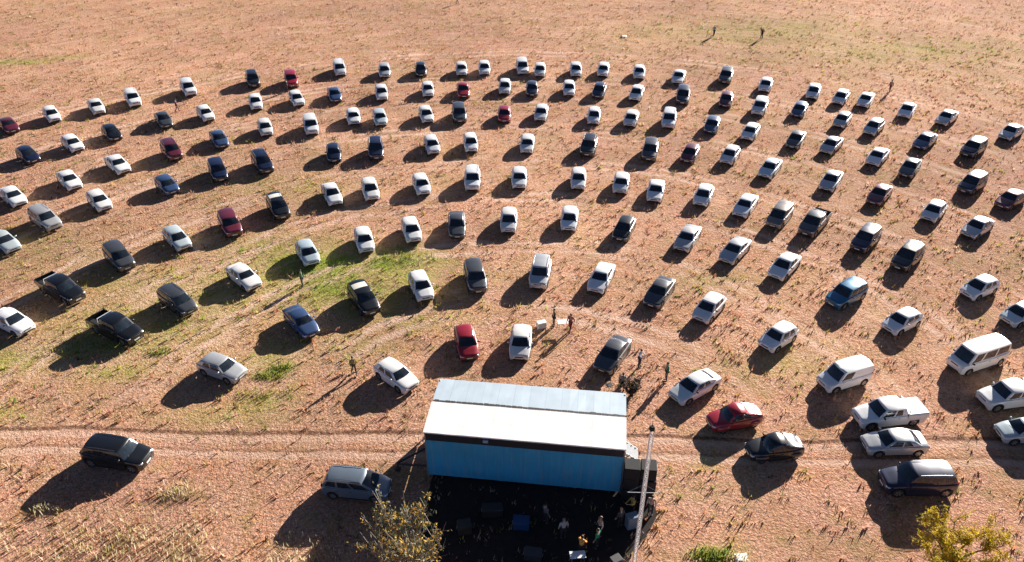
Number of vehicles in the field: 157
